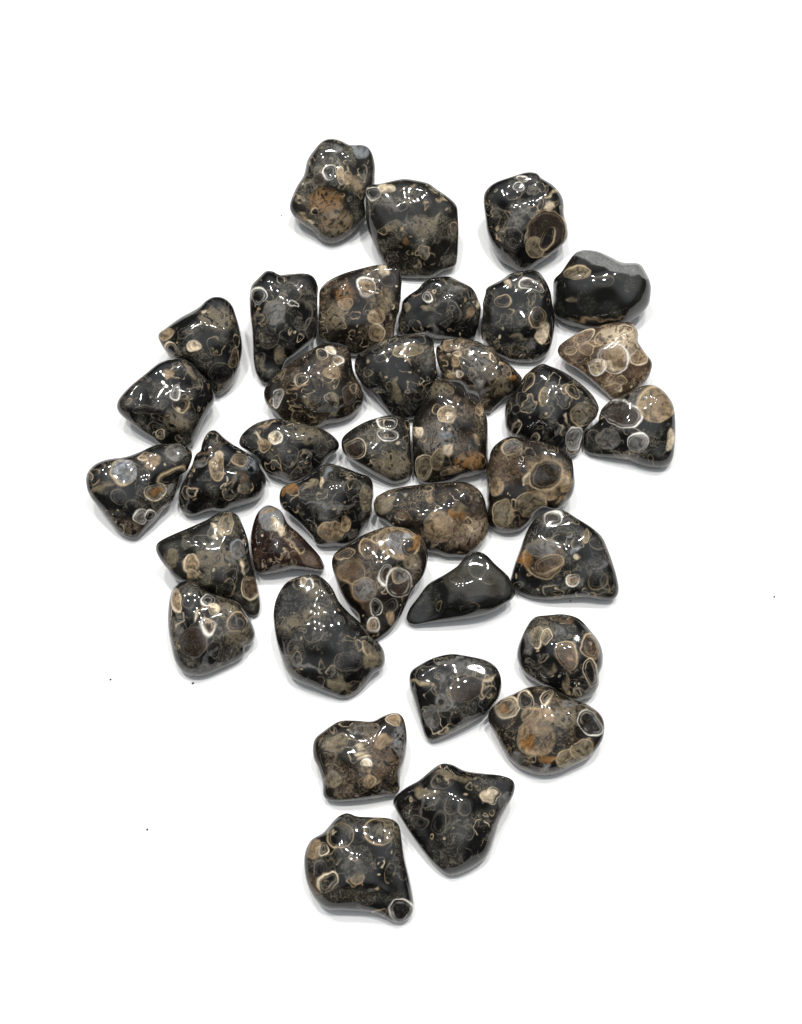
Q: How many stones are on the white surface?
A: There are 37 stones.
